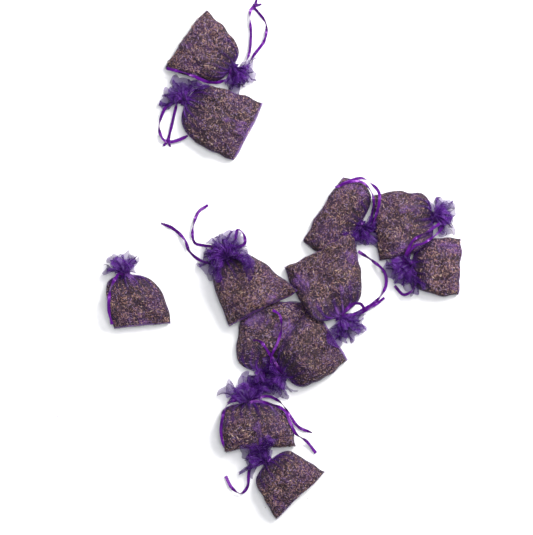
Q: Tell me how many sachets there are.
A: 12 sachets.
